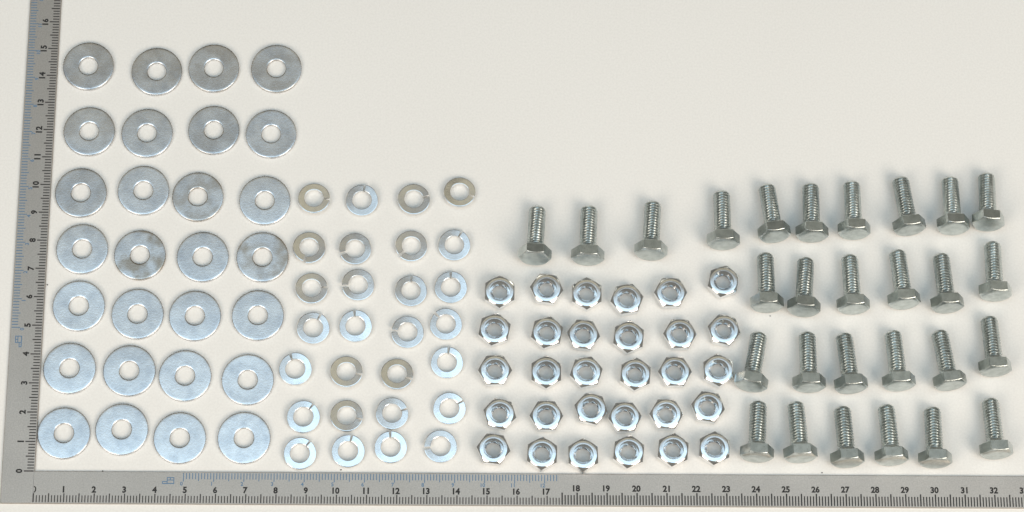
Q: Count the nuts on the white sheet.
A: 30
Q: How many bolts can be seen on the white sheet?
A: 28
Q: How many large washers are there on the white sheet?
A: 28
